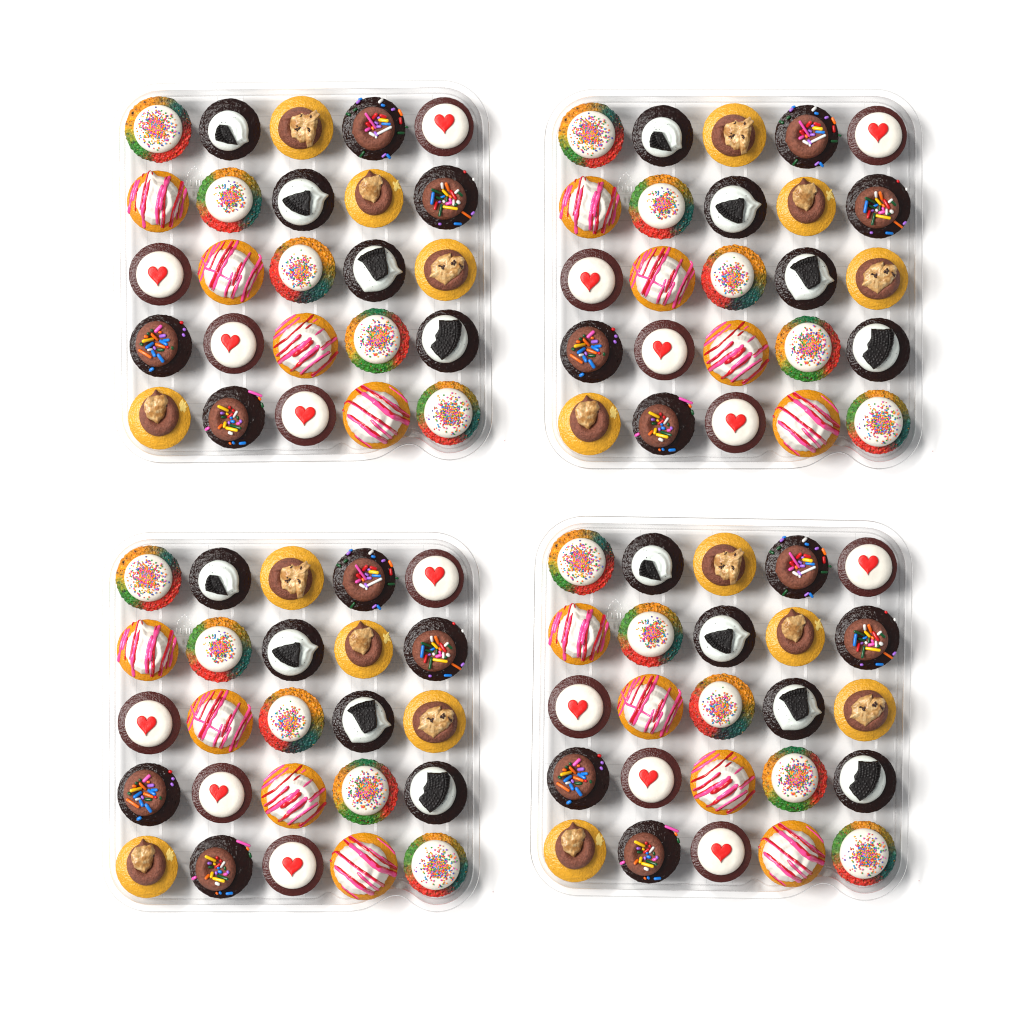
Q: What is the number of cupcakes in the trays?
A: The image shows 100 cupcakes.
